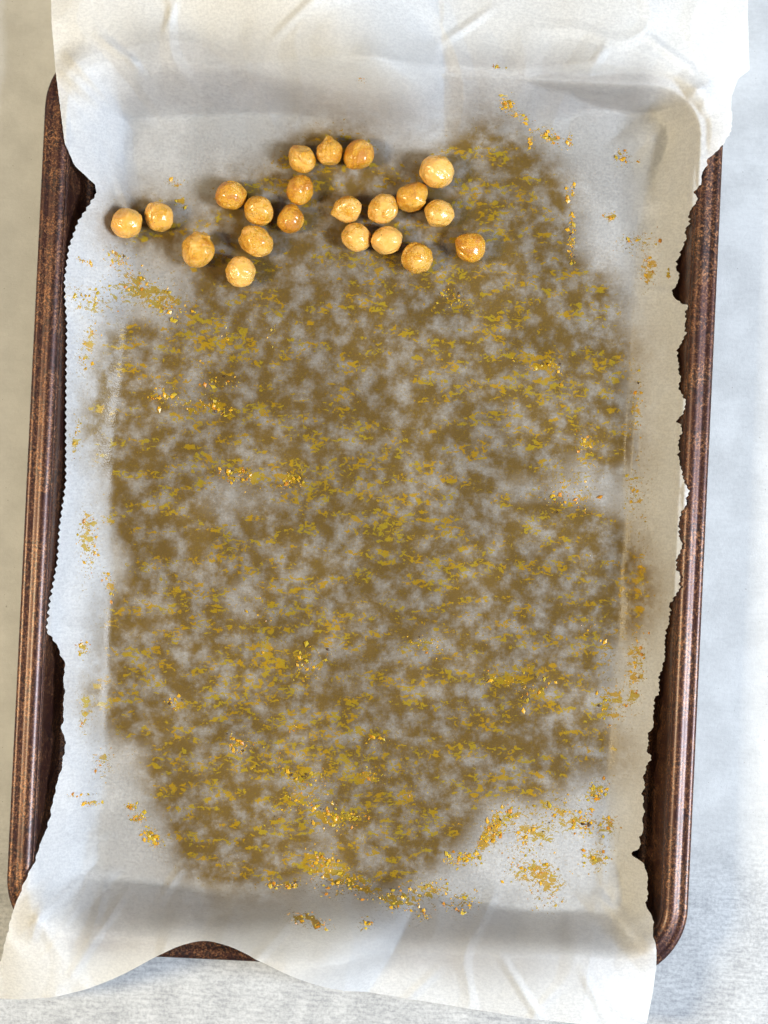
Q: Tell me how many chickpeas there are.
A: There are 21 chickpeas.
